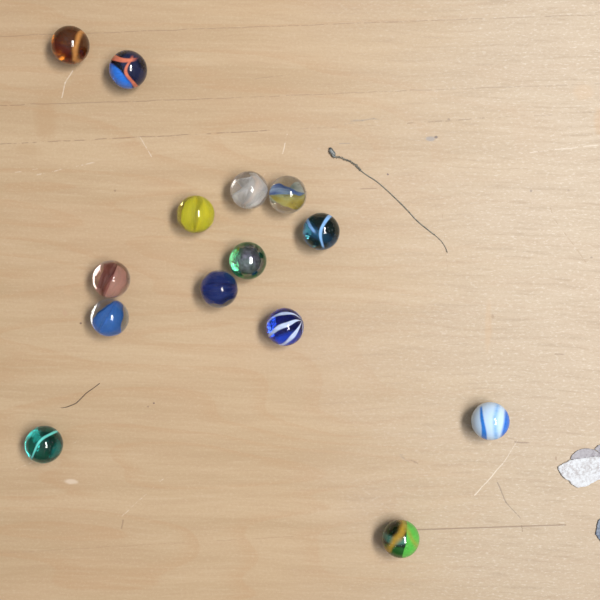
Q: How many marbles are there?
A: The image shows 14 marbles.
